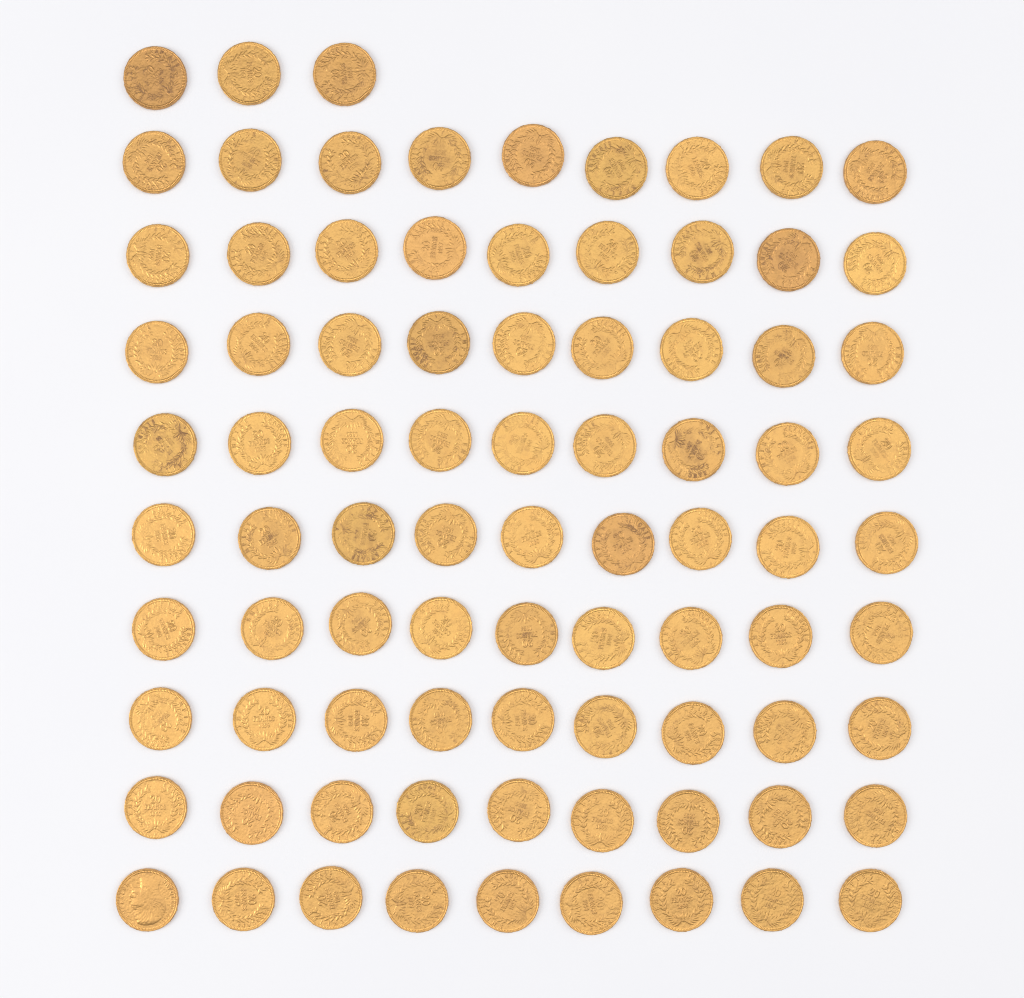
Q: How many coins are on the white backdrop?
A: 84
